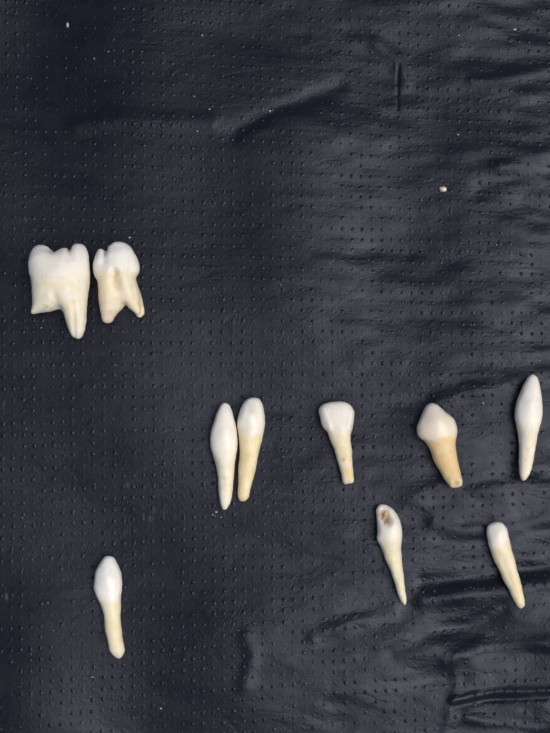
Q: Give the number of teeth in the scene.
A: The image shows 10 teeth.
